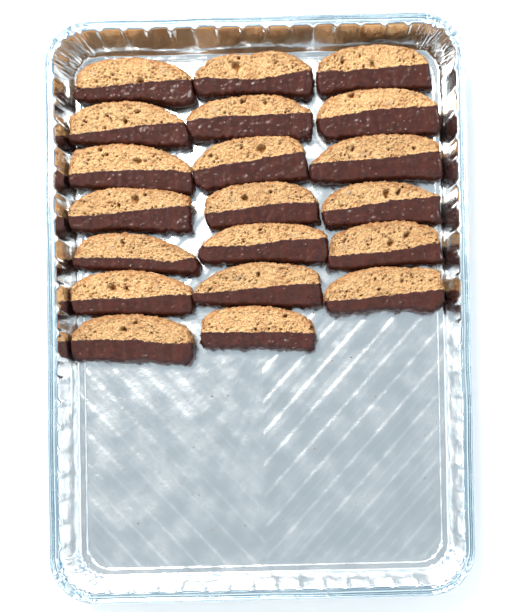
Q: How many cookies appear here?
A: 20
